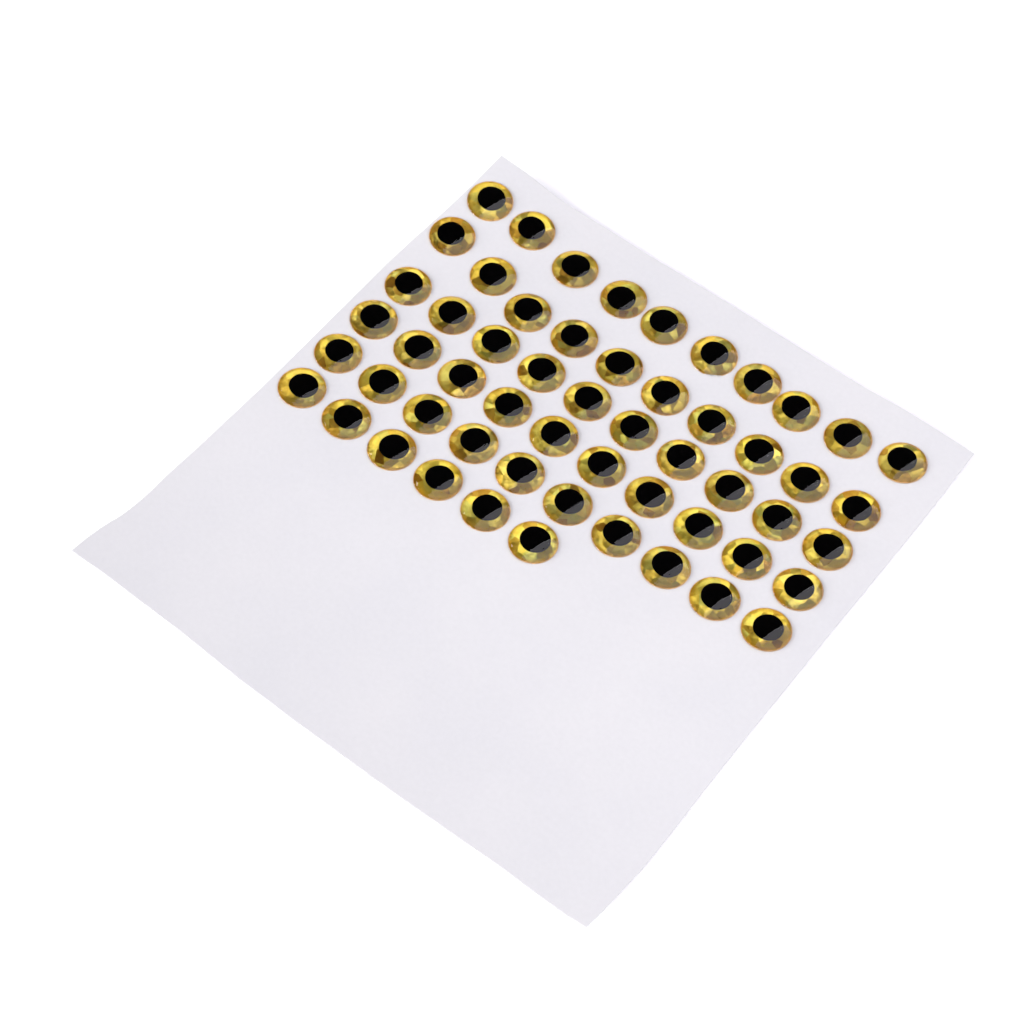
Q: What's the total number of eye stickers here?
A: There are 56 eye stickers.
